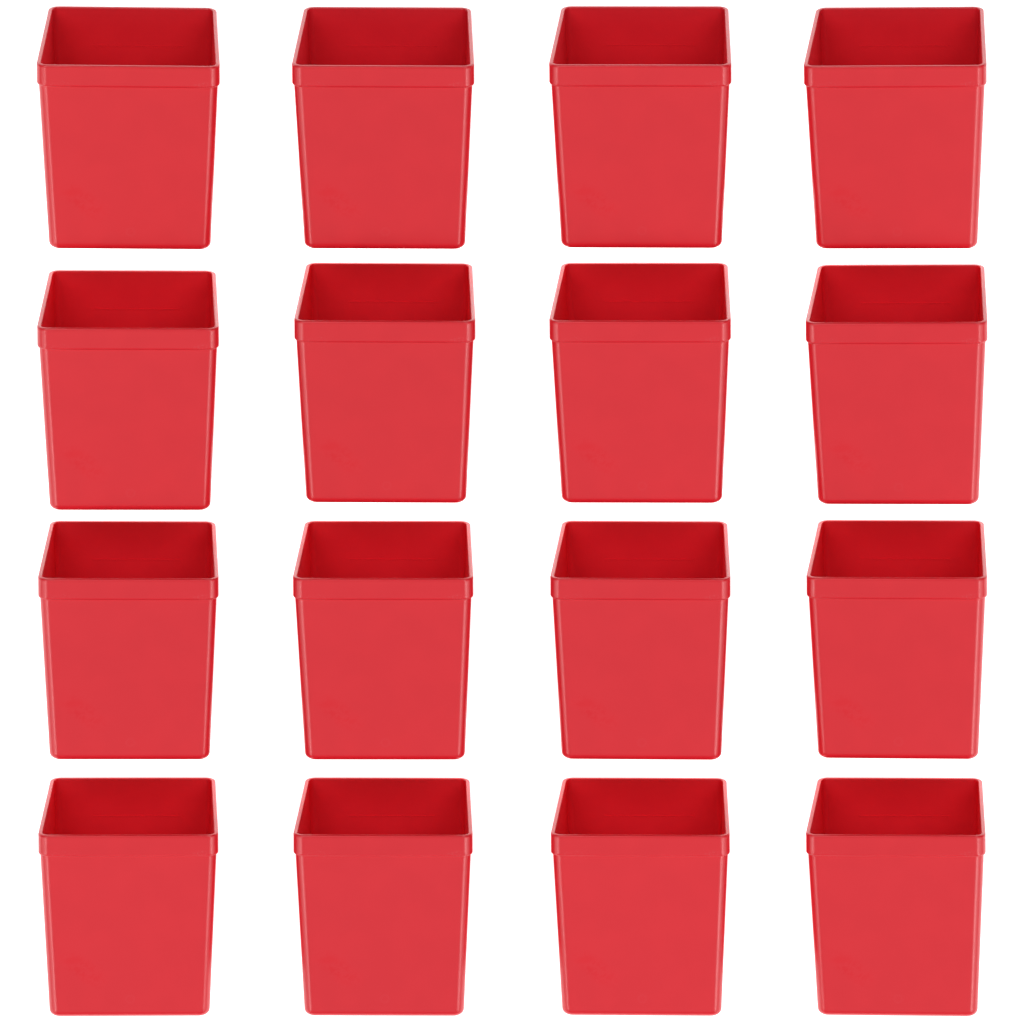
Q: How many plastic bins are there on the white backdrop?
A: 16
